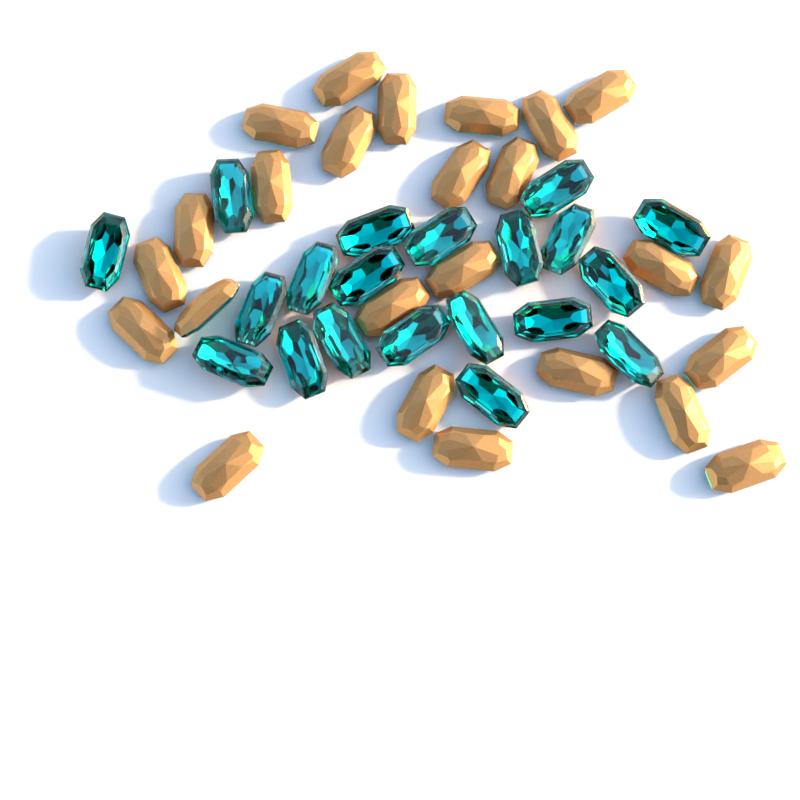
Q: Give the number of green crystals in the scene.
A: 20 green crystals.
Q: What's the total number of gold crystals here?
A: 25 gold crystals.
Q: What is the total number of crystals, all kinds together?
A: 45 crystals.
